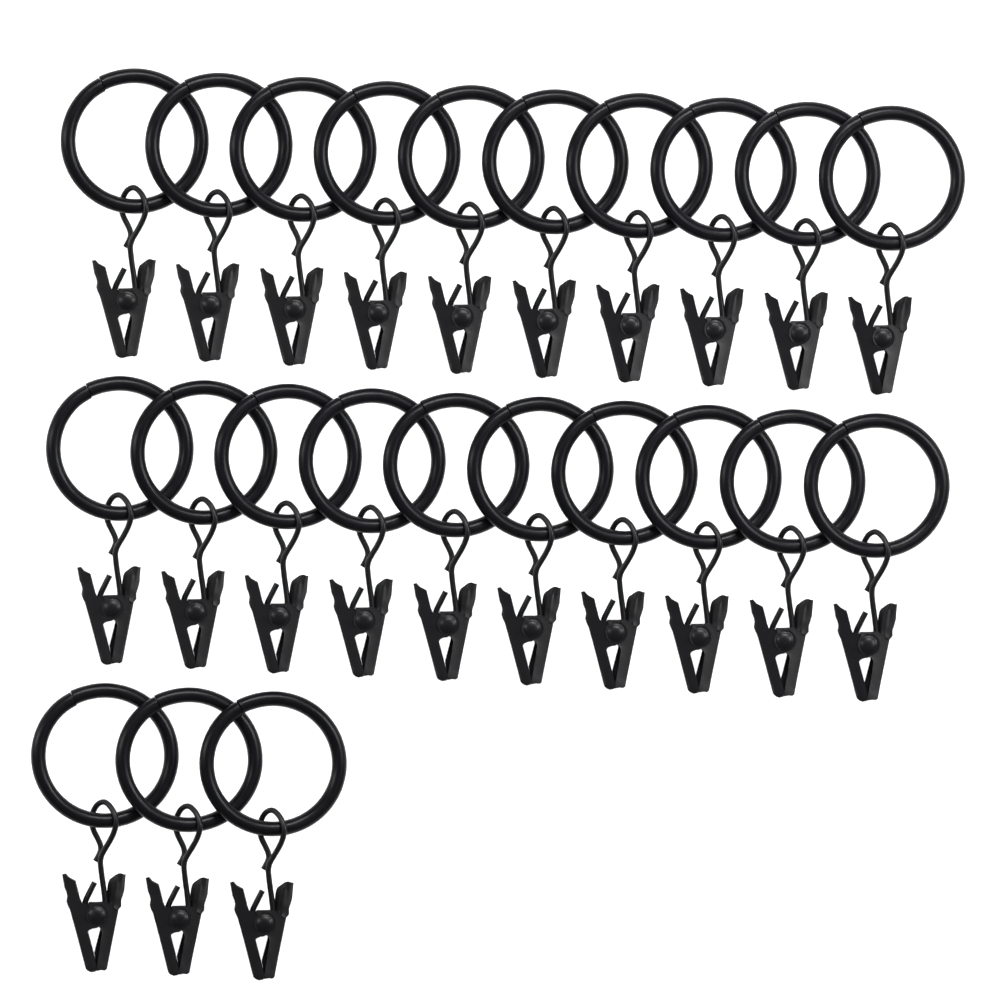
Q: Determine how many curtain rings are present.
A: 23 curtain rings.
